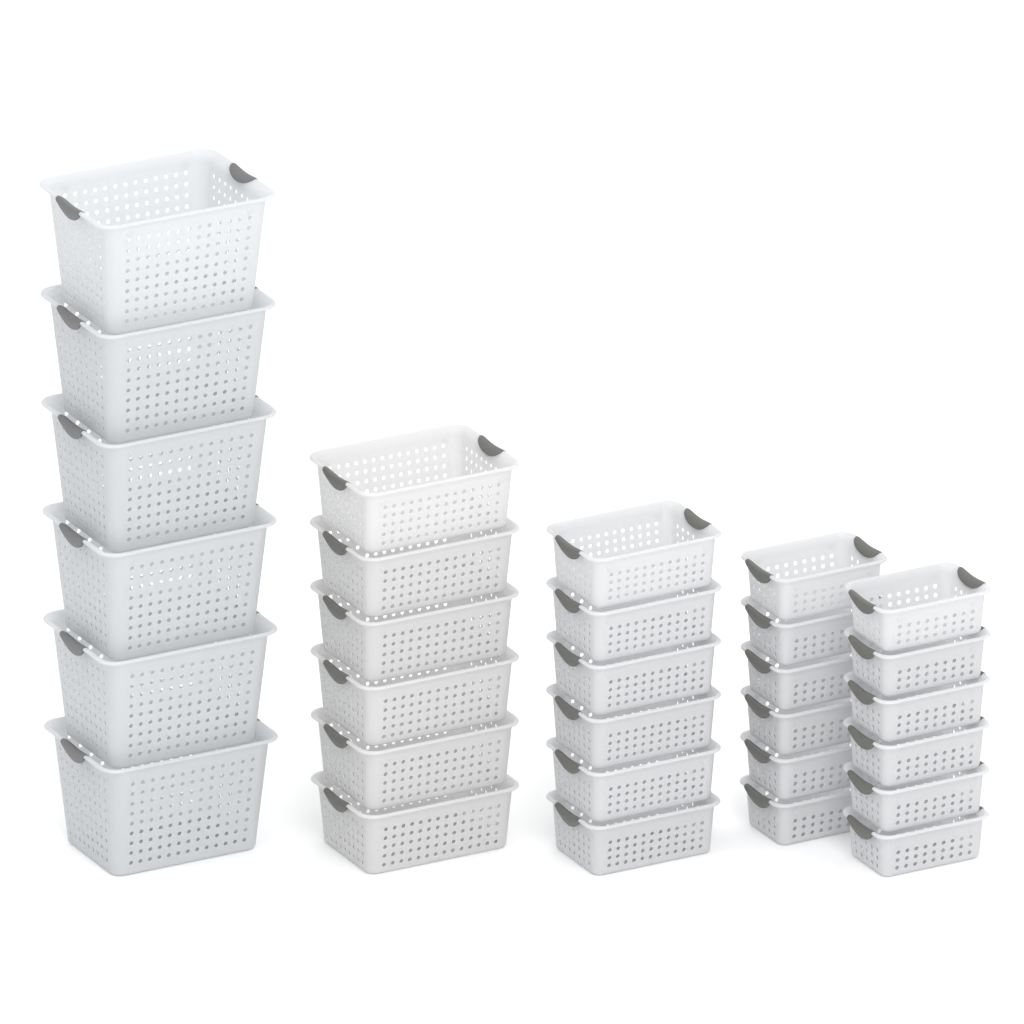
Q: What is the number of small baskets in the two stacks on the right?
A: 12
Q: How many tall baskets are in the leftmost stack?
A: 6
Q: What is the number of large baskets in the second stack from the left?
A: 6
